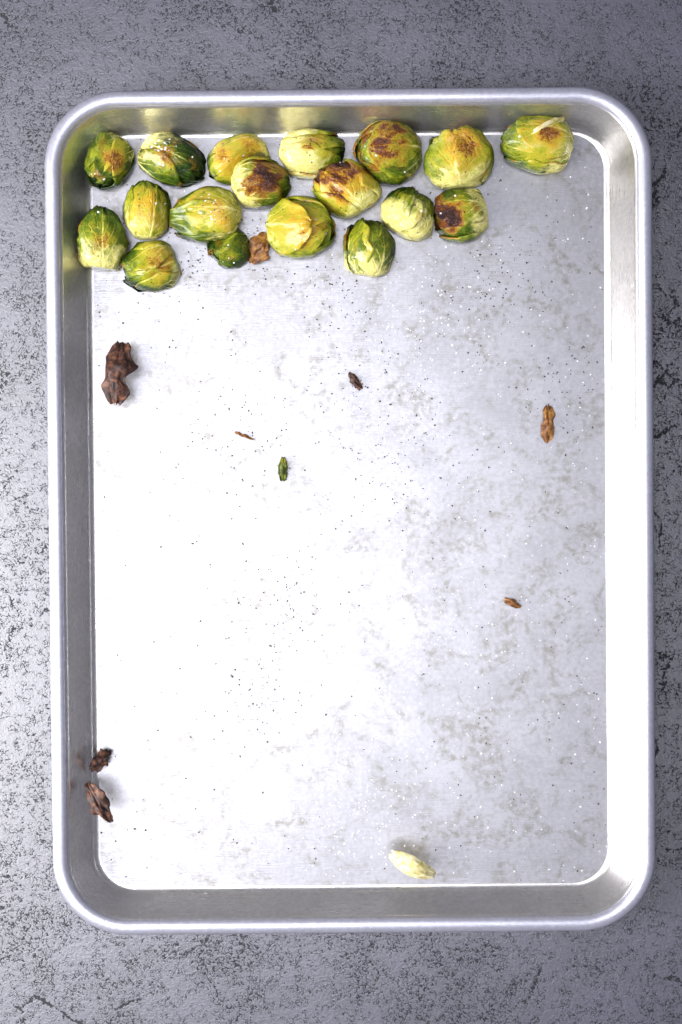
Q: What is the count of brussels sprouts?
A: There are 18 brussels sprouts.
